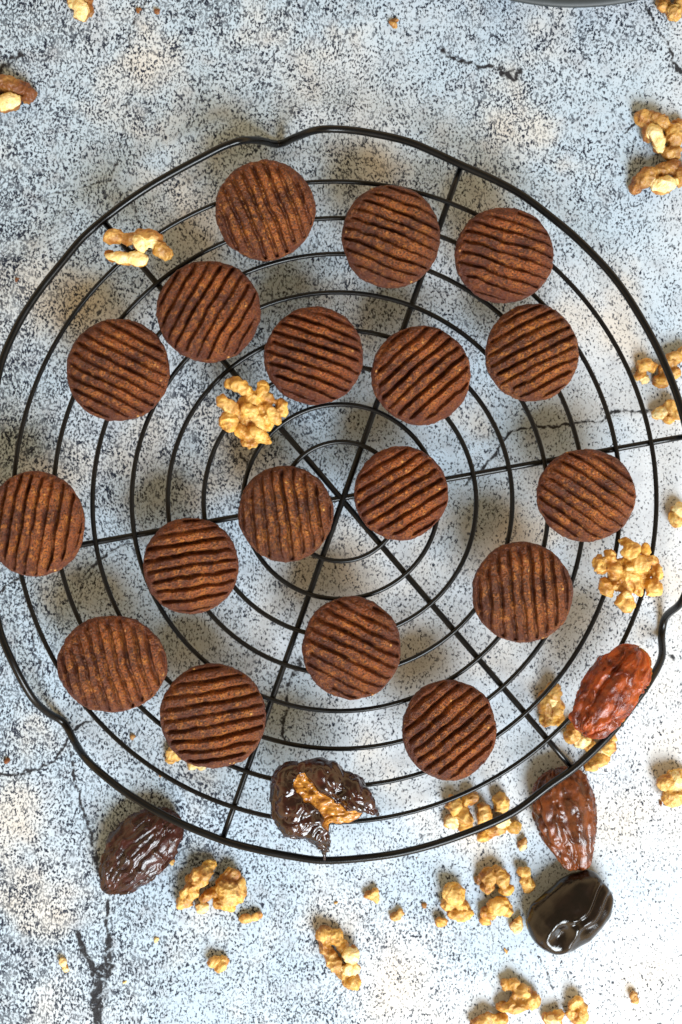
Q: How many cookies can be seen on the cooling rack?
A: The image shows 18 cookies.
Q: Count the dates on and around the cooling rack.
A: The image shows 5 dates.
